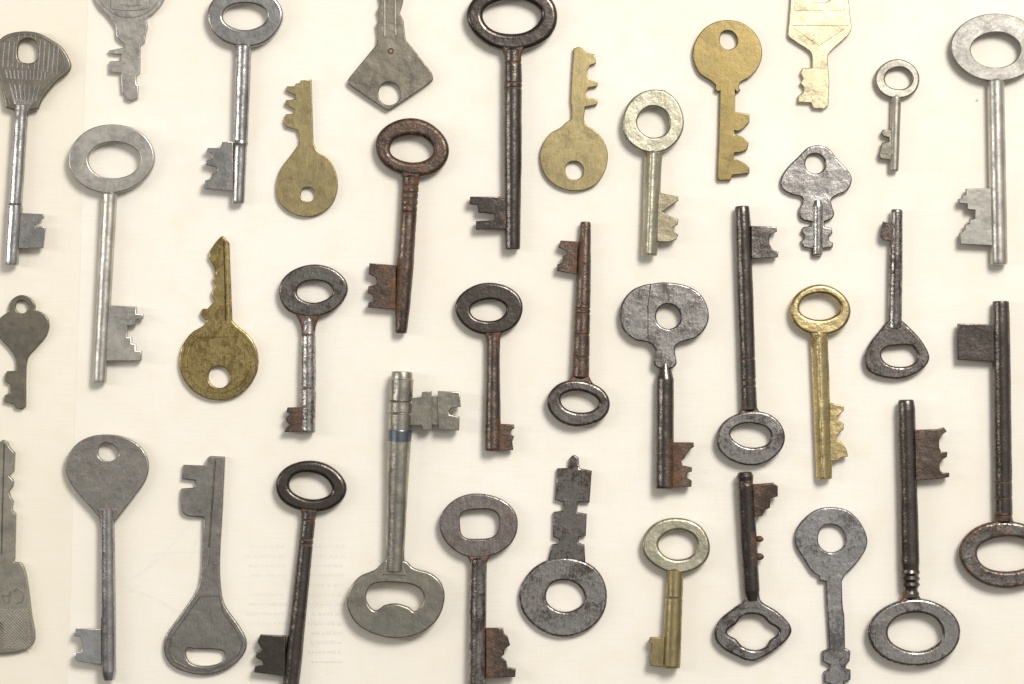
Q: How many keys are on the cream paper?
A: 36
